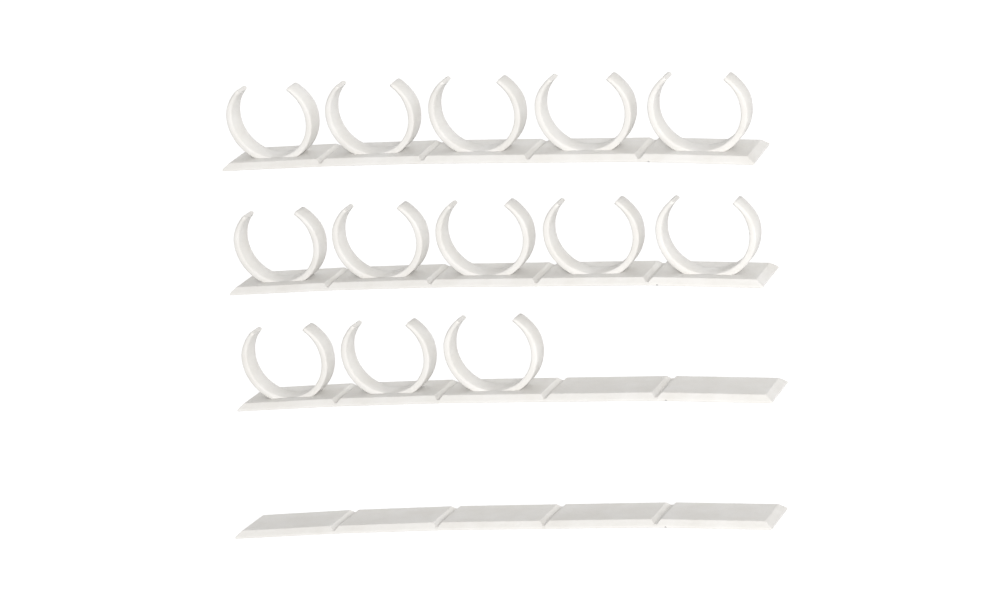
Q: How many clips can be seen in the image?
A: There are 13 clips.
